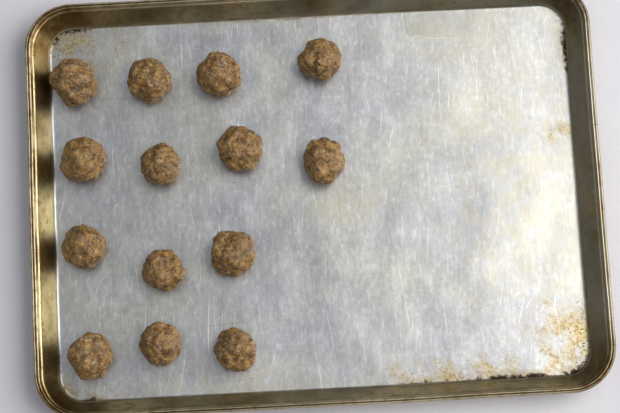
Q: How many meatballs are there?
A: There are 14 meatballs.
